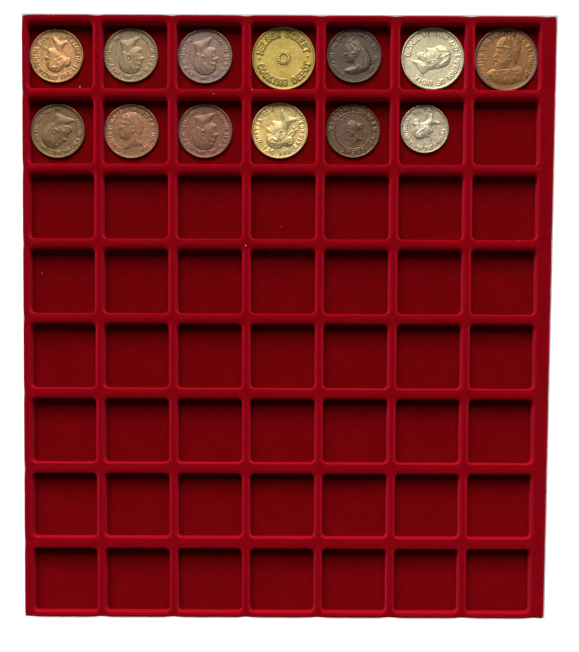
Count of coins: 13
